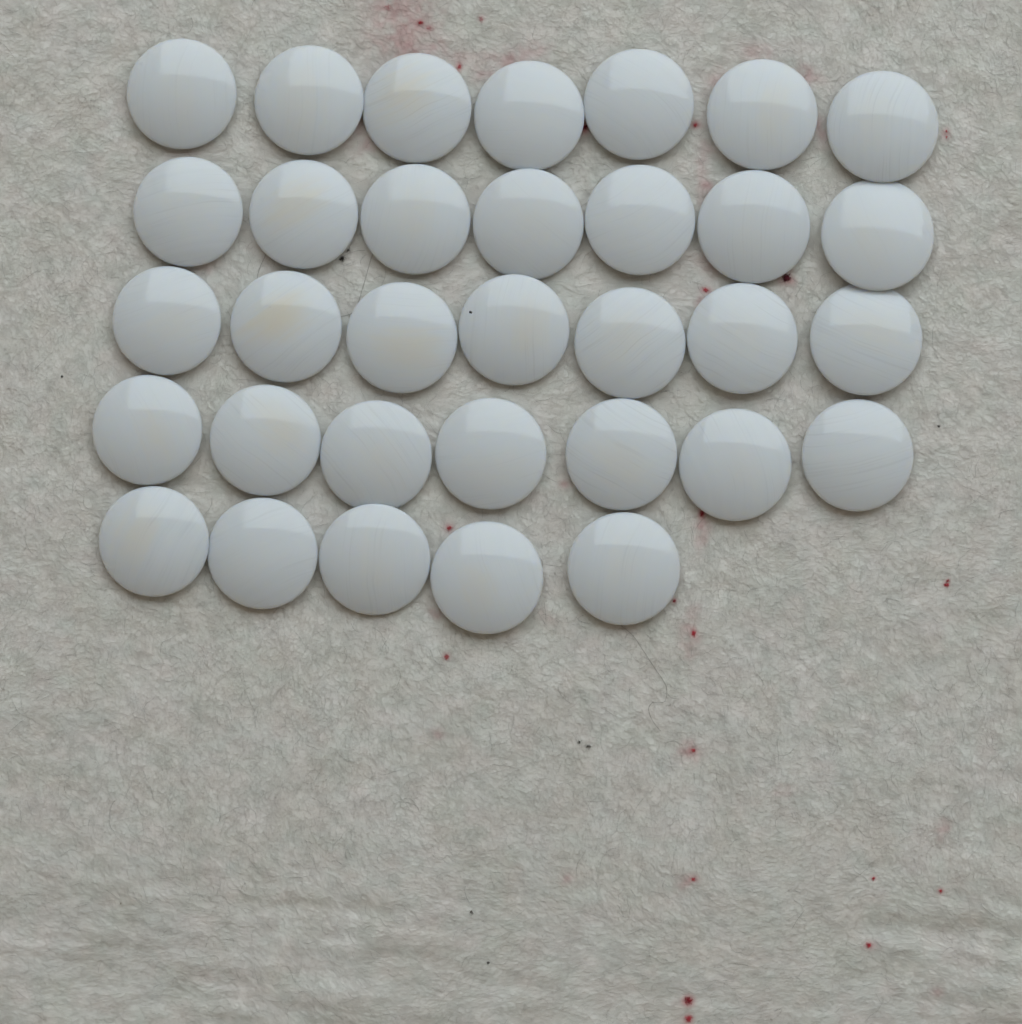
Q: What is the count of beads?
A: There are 33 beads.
